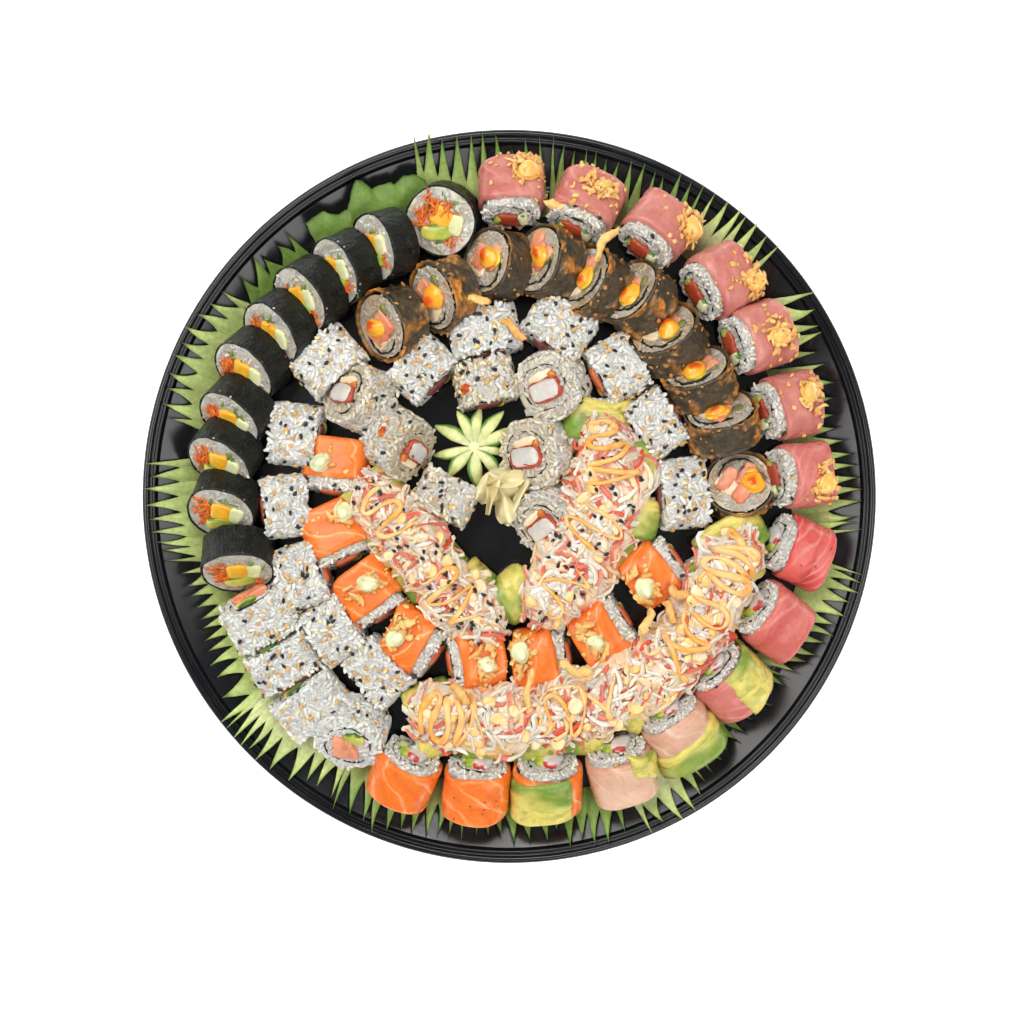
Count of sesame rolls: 23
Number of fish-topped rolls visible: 23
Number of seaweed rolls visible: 10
